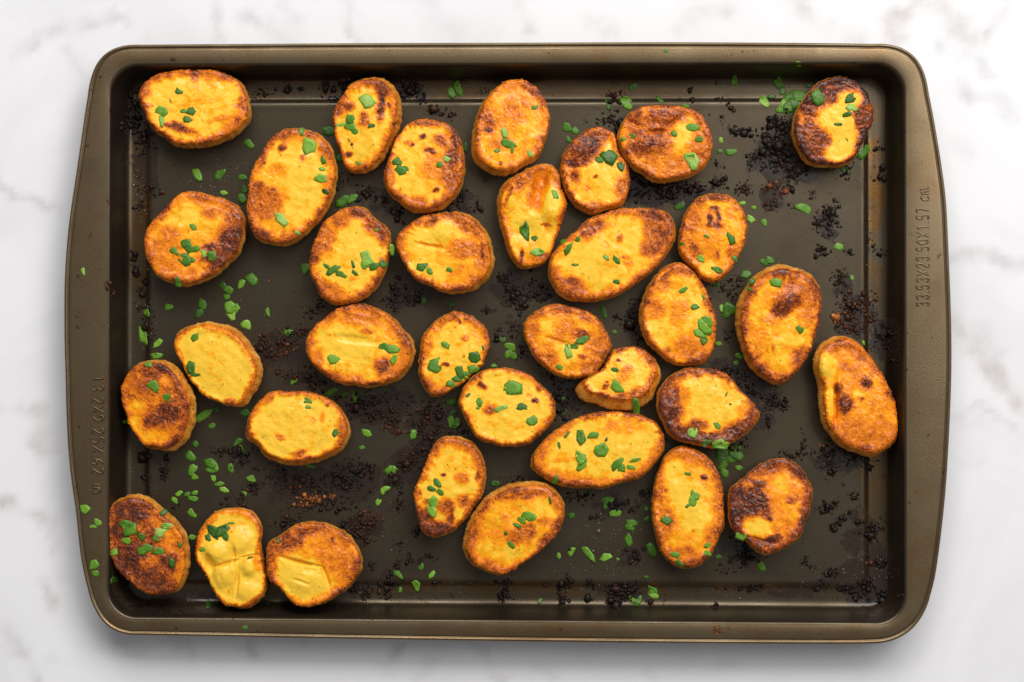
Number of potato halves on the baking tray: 34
